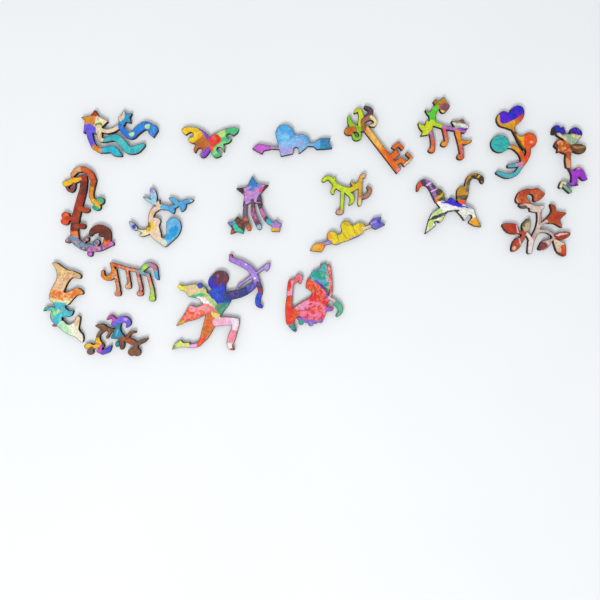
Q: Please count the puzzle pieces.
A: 19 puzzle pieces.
